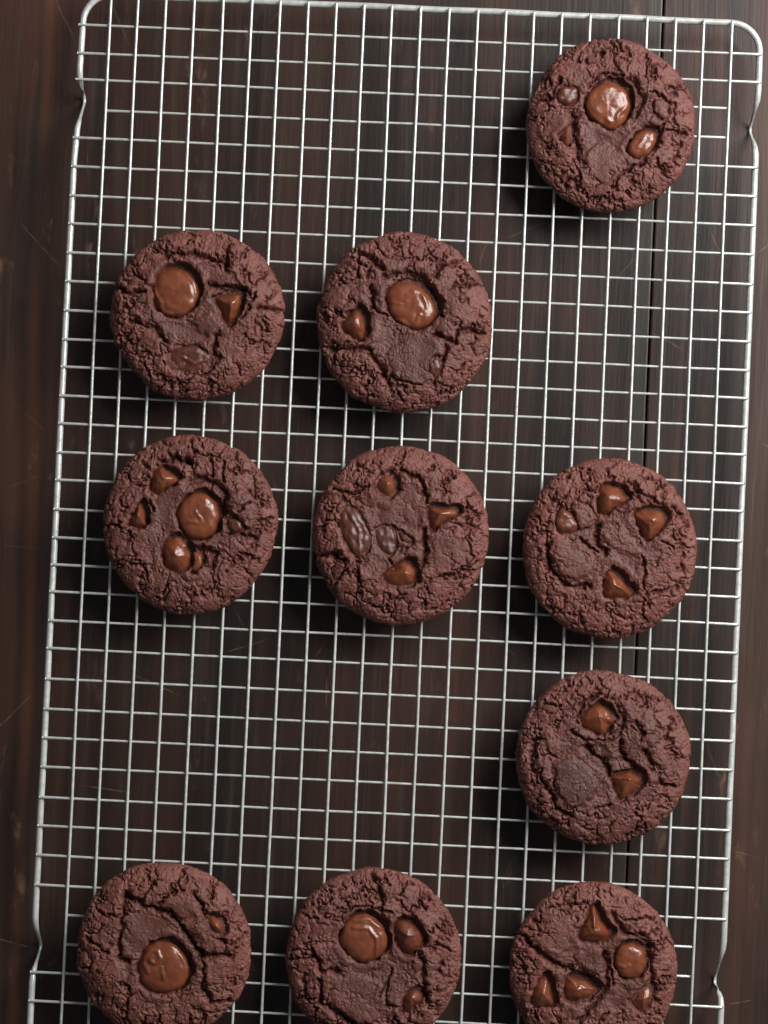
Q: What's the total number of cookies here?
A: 10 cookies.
